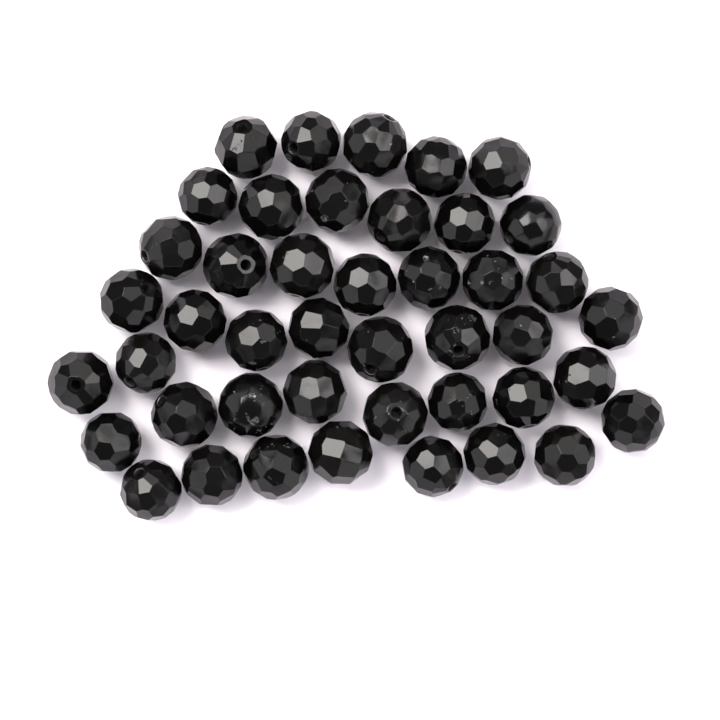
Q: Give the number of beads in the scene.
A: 44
